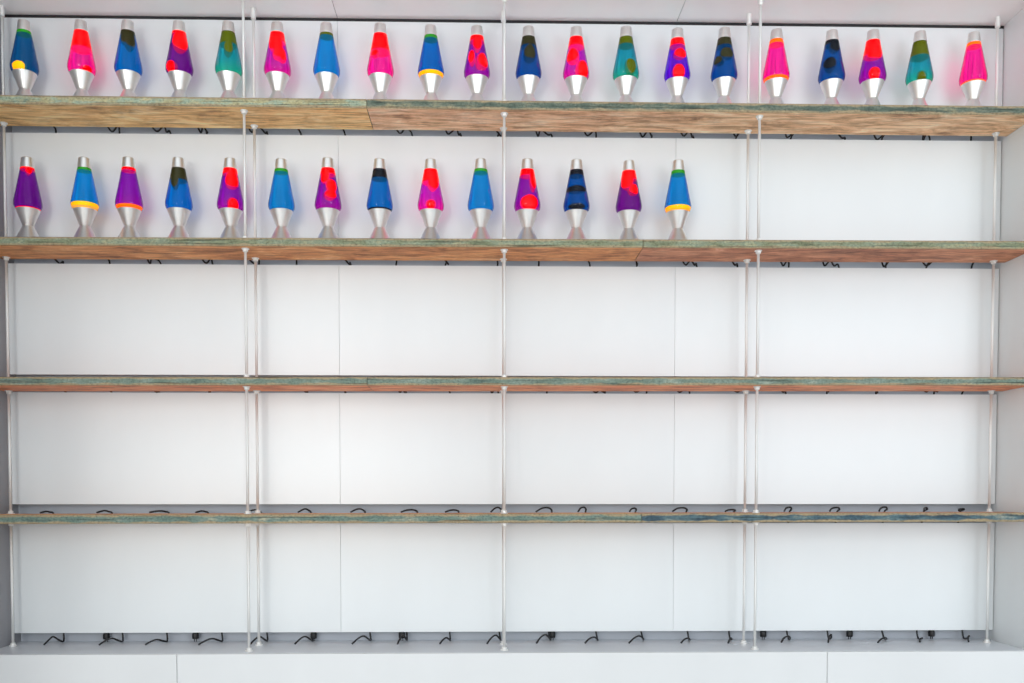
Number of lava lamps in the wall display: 34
